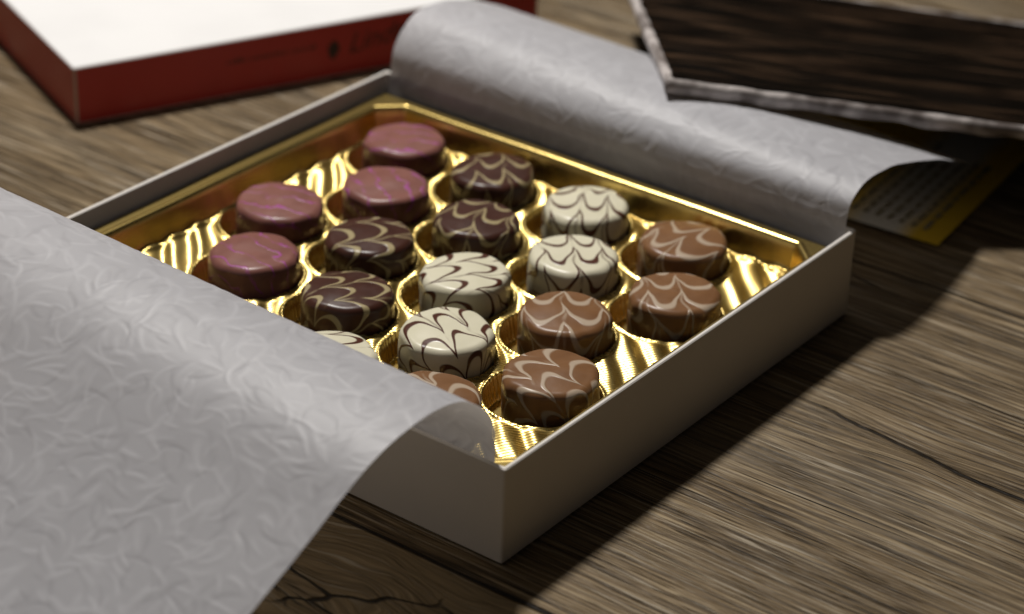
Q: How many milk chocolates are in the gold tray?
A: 5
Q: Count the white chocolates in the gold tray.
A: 5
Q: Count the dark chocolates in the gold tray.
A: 4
